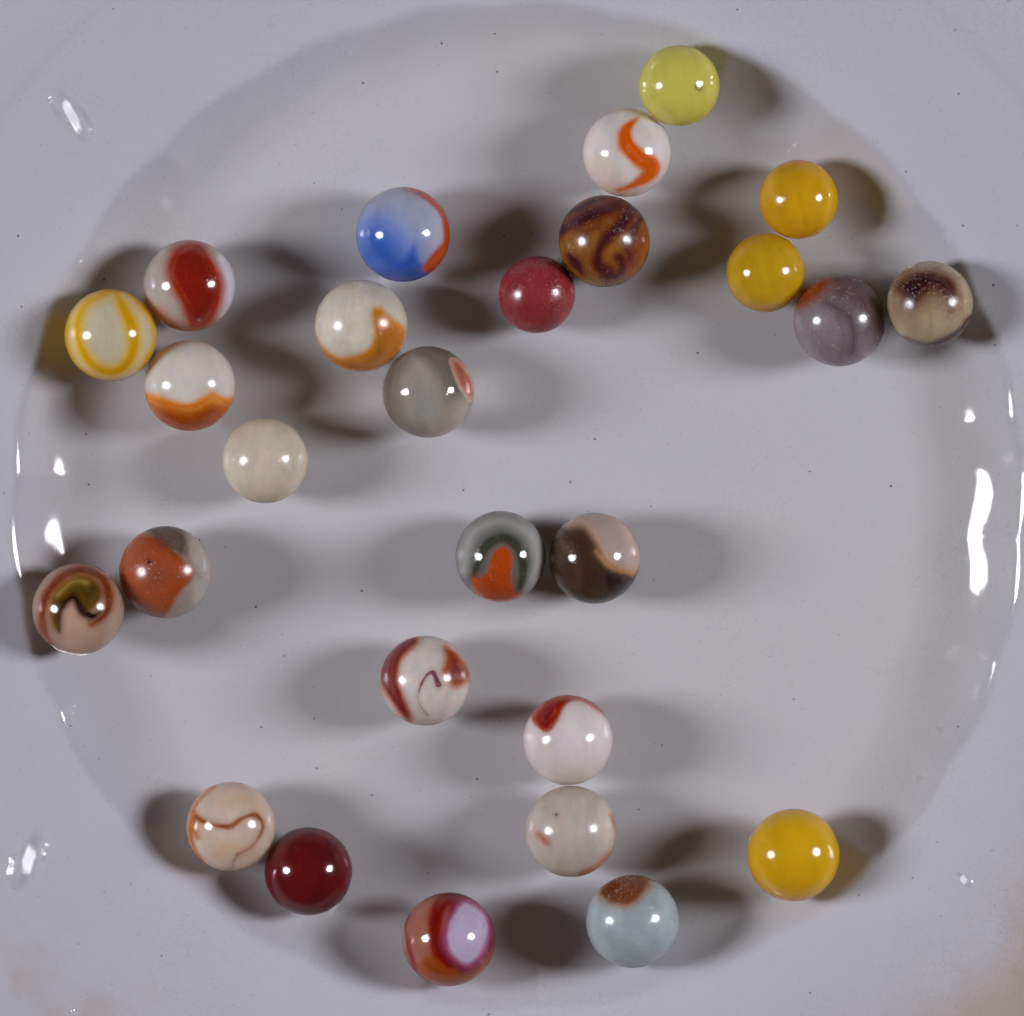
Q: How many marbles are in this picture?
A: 27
